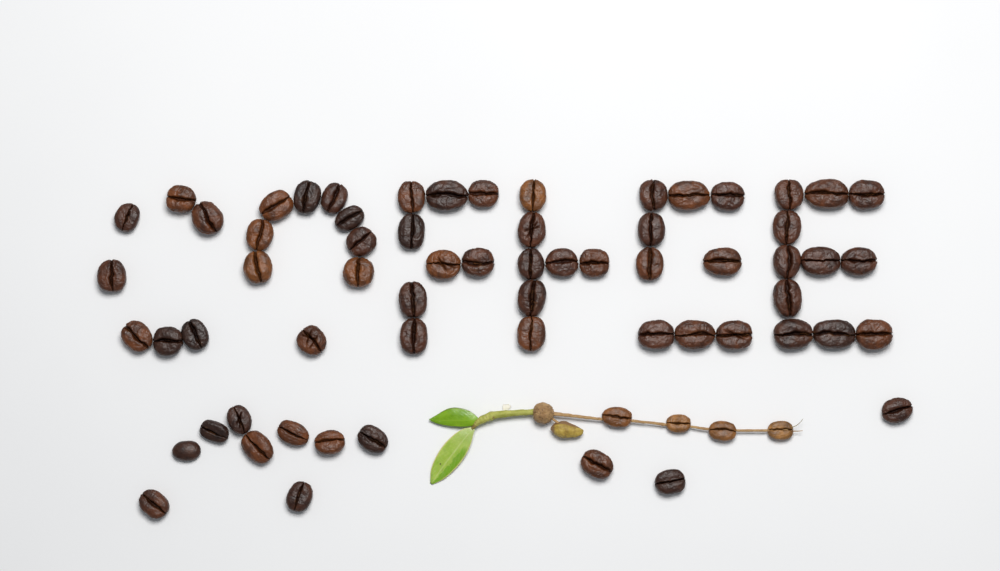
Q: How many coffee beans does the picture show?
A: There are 67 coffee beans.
